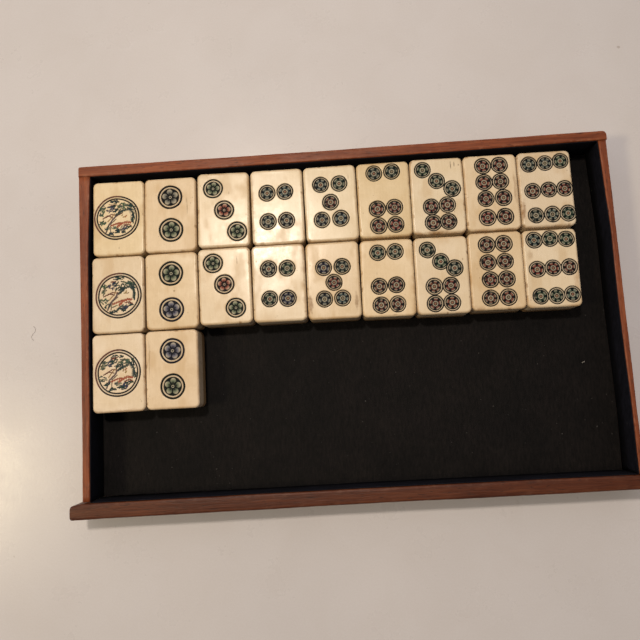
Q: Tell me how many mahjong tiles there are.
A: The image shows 20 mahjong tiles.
